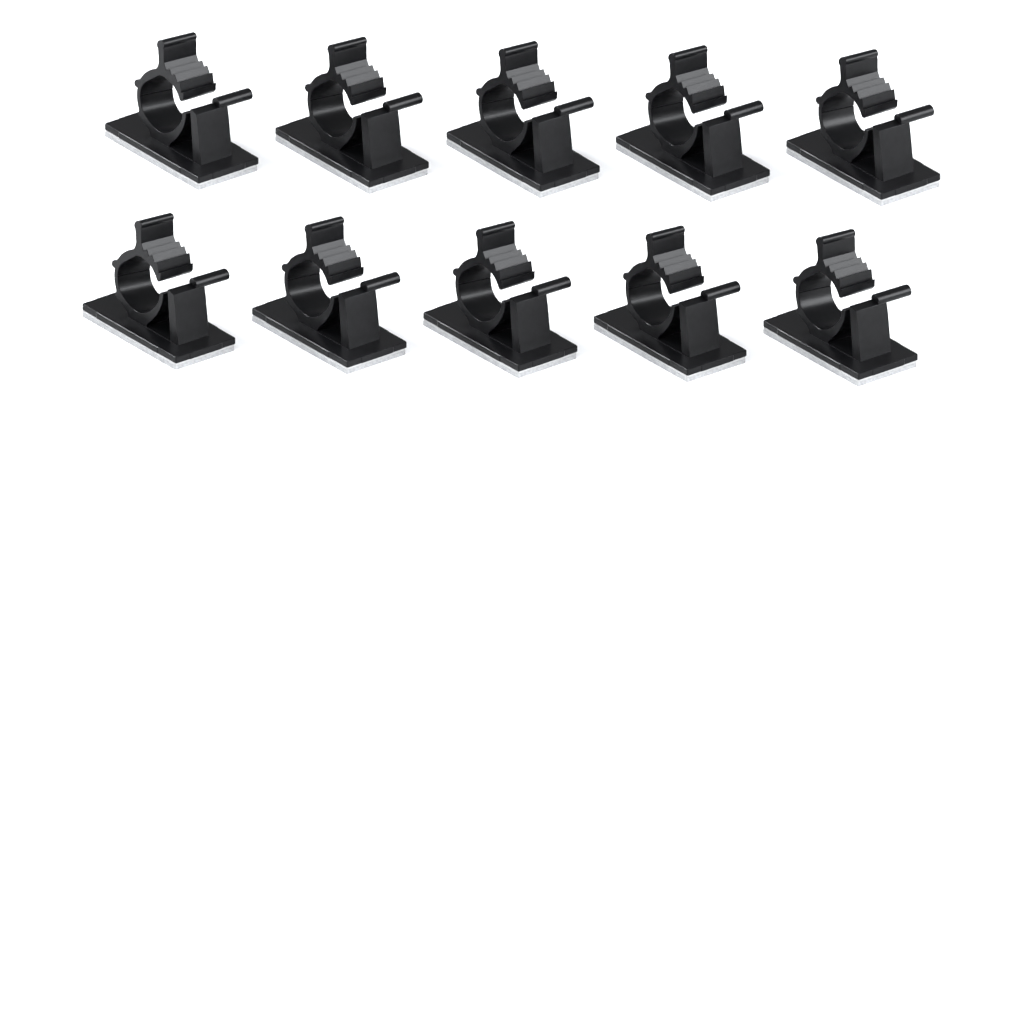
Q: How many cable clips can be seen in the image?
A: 10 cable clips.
